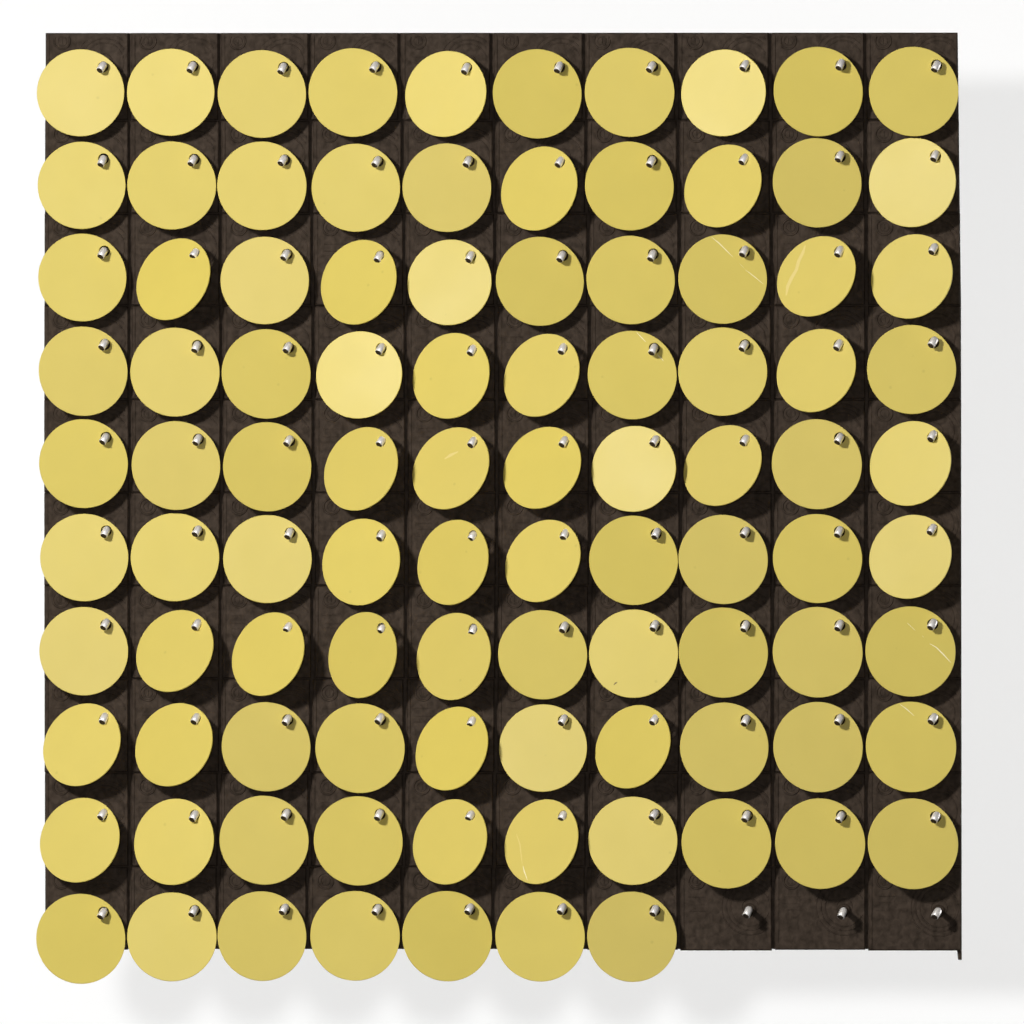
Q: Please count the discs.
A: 97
